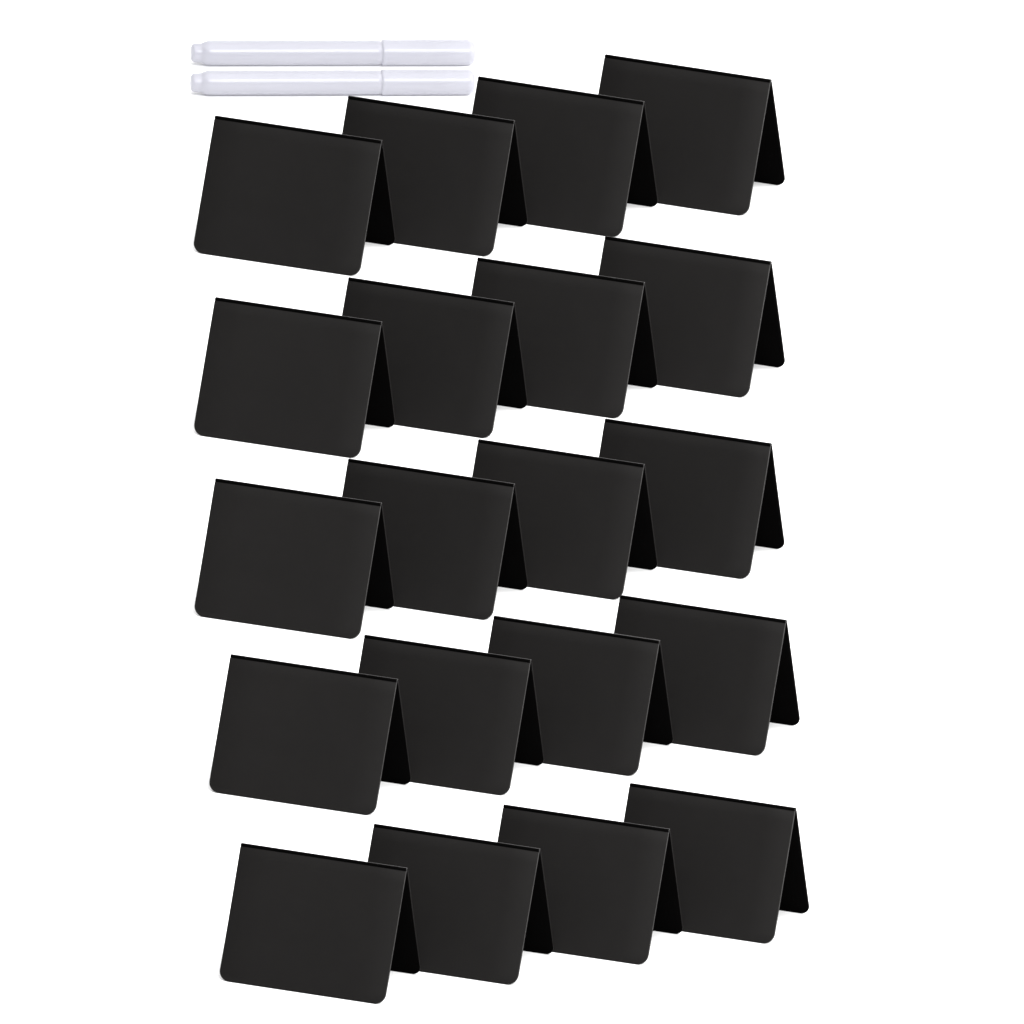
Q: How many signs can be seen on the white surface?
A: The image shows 20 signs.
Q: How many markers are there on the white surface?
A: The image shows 2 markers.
